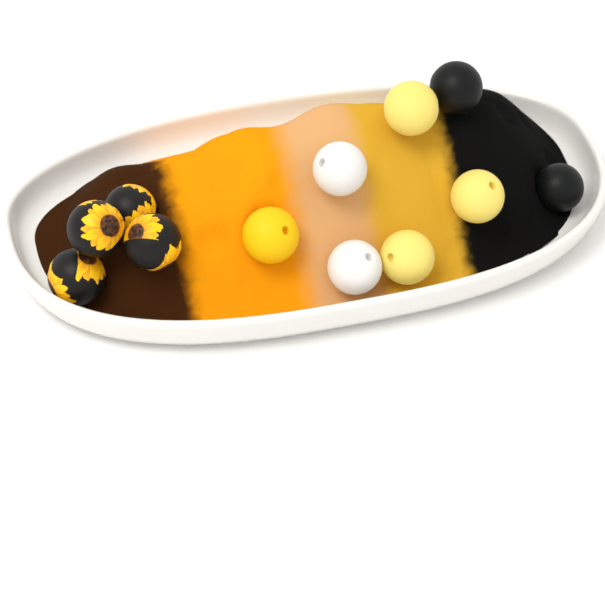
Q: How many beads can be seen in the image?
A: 12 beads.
